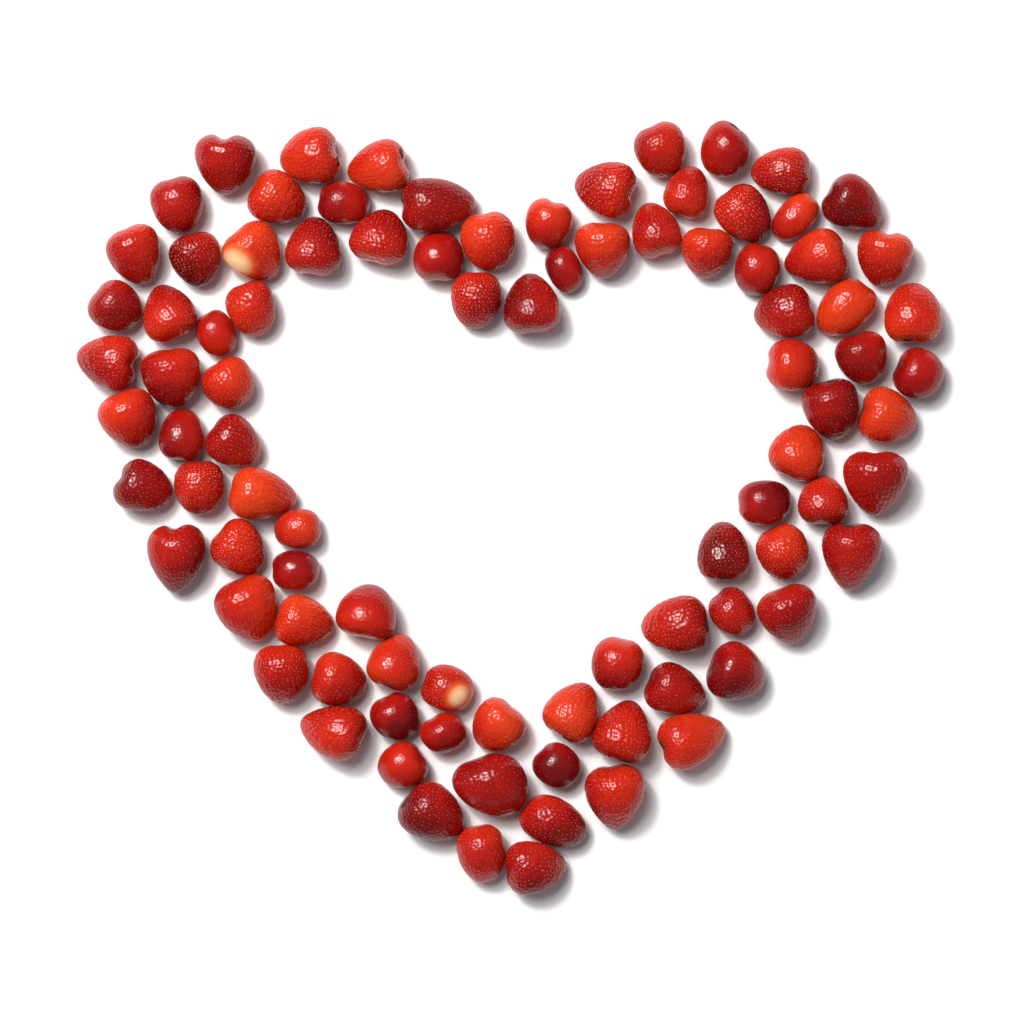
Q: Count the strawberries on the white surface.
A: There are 92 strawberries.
